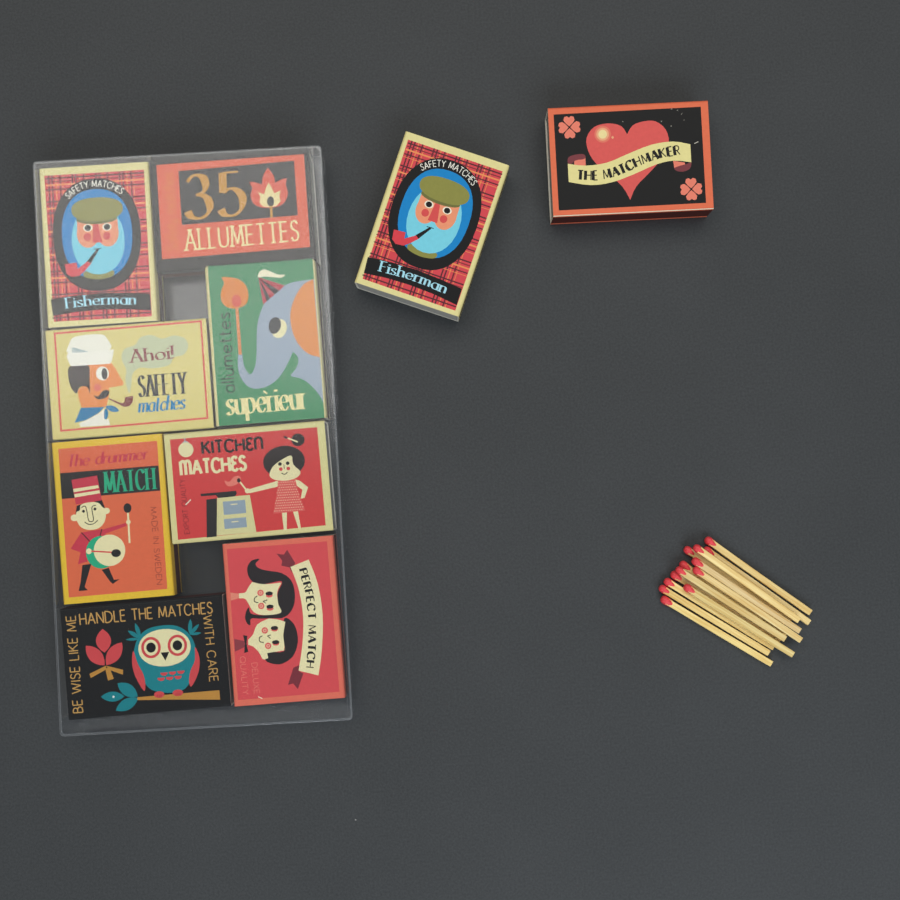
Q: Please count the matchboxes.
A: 10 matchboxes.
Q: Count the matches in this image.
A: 13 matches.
